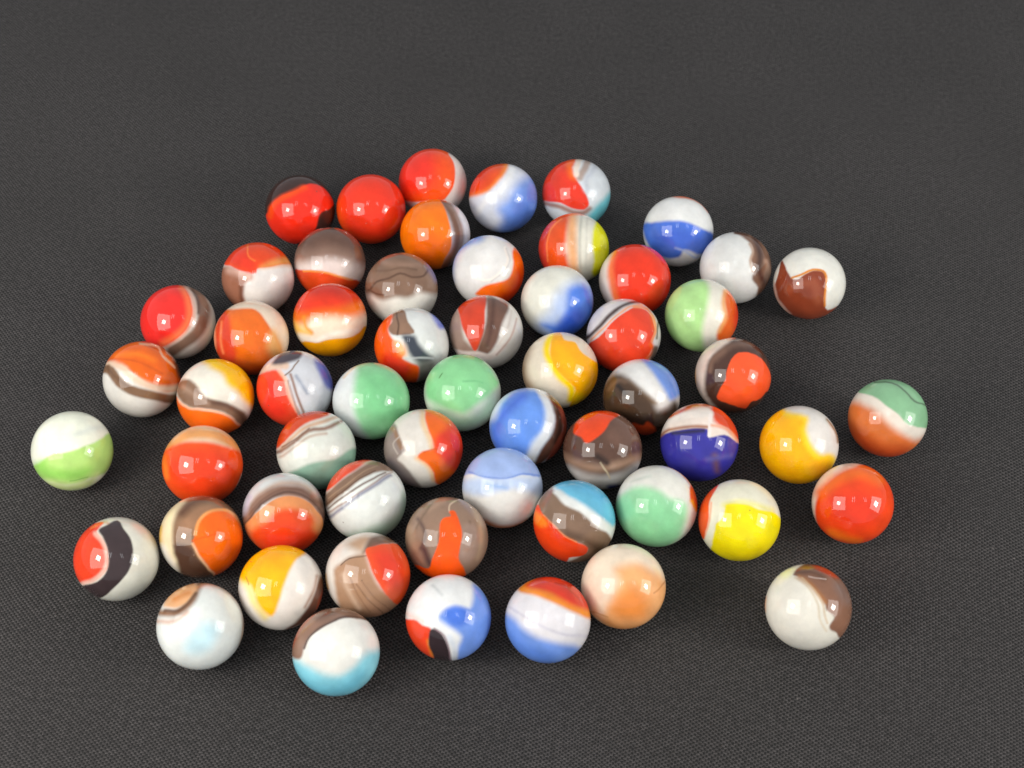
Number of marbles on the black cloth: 58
